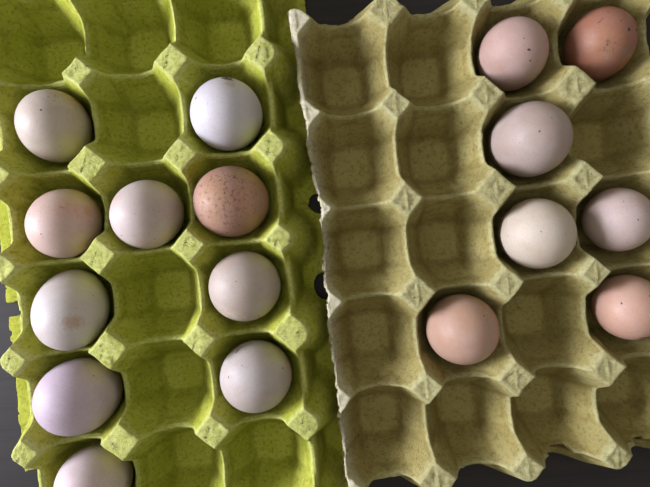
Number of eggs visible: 17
